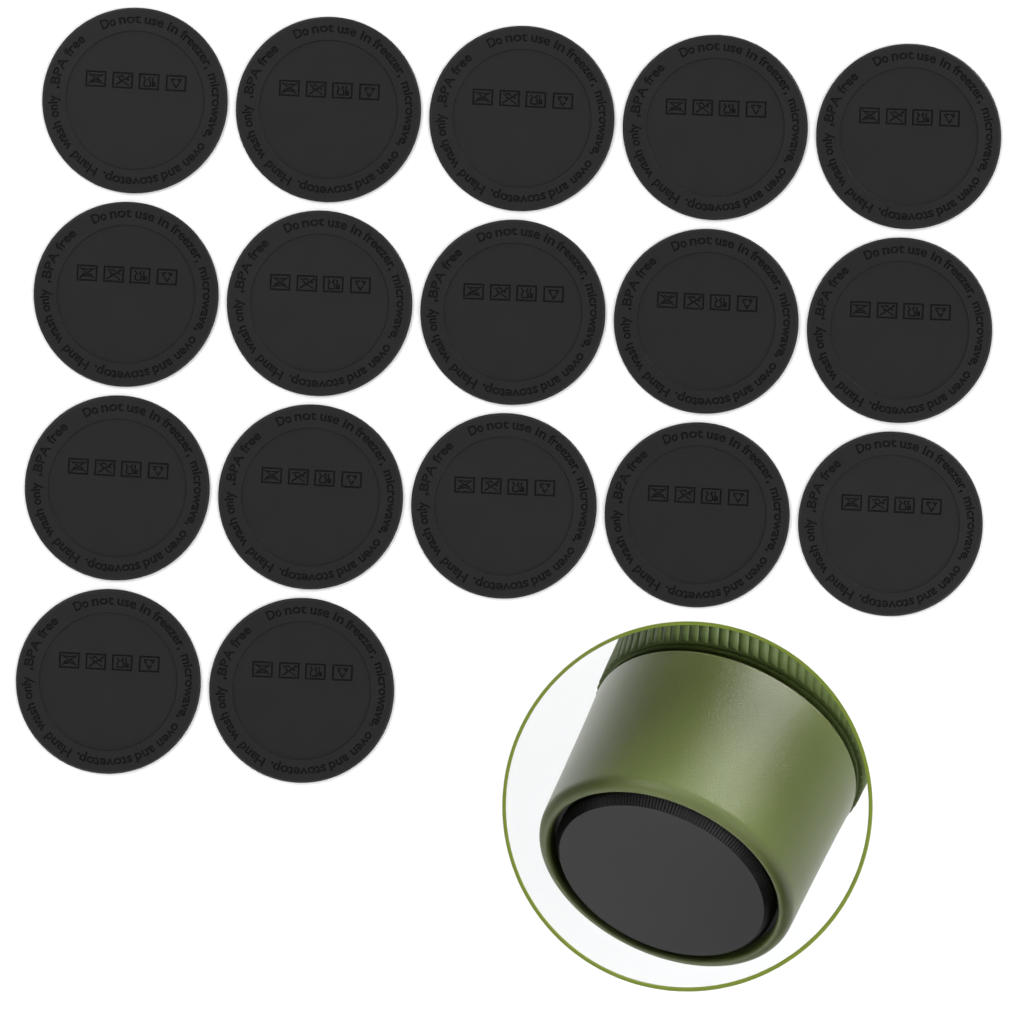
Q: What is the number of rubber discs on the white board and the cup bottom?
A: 17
